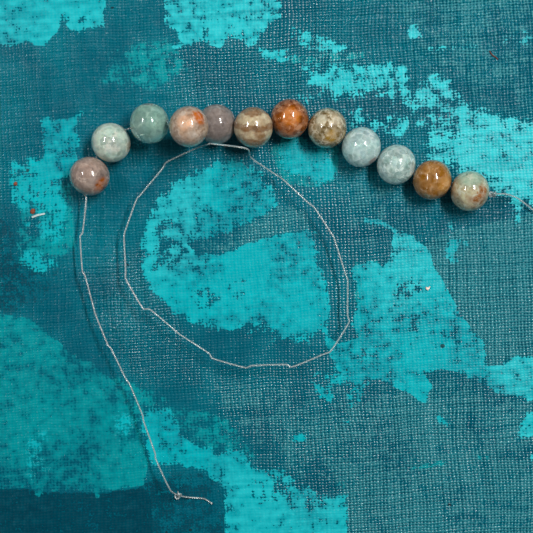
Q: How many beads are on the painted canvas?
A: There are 12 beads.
